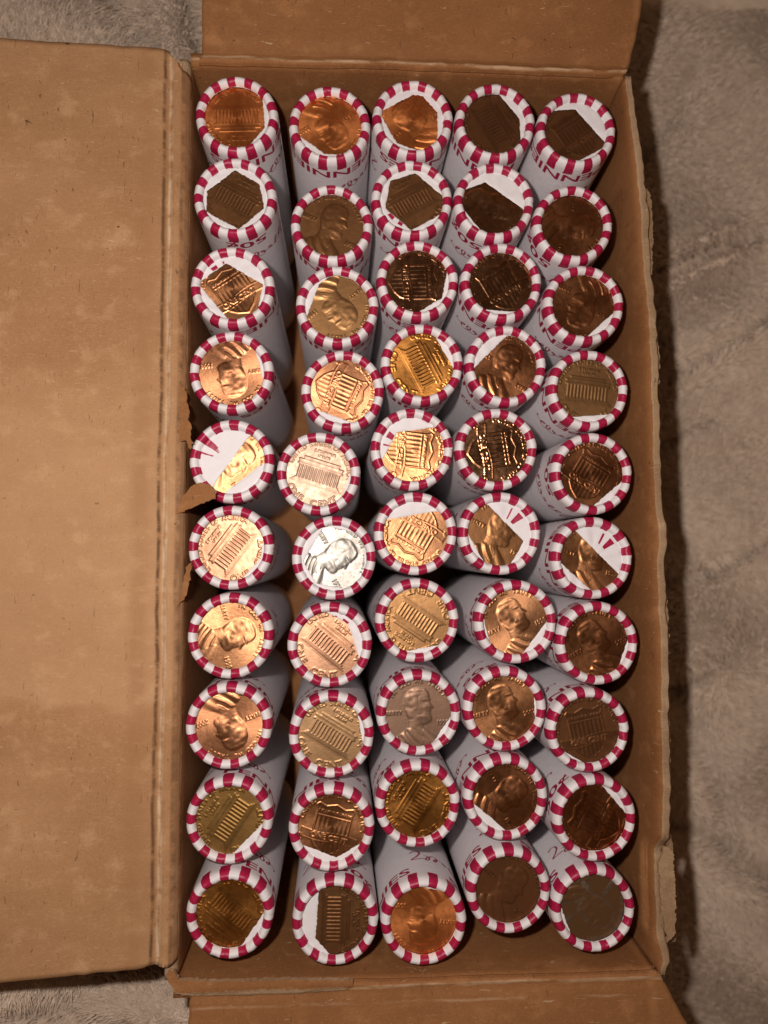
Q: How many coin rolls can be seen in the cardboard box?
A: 50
